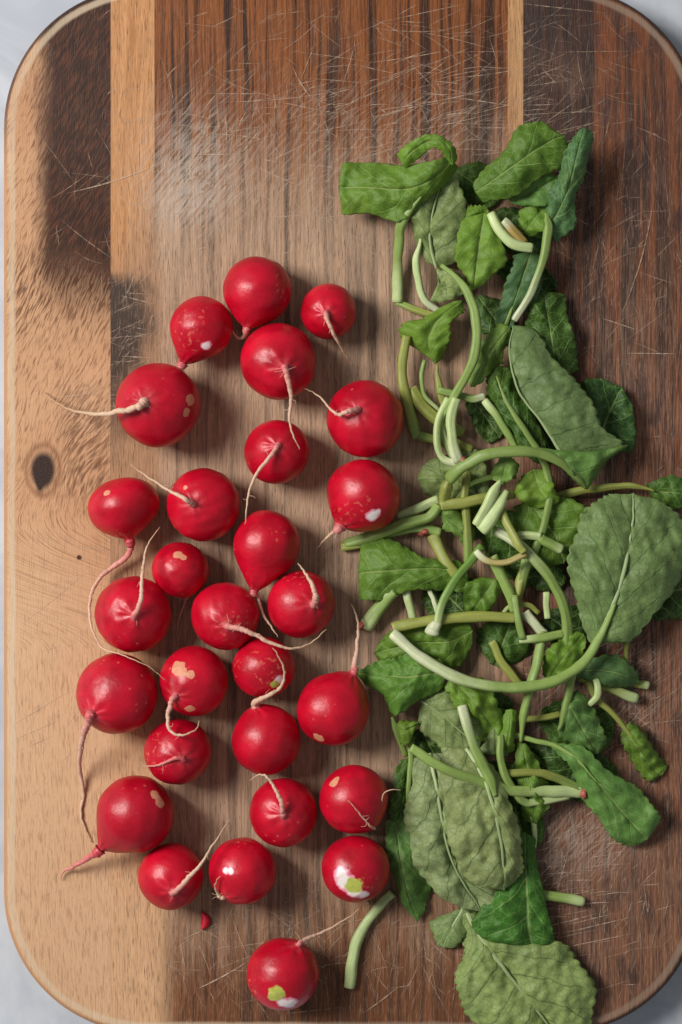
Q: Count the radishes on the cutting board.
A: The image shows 28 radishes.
